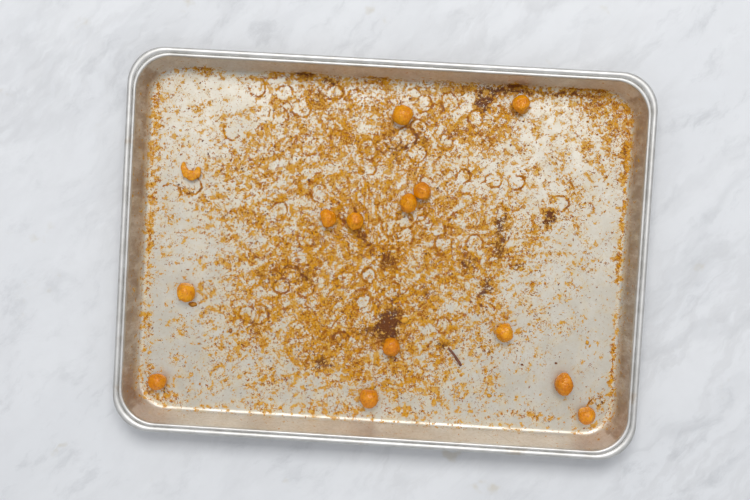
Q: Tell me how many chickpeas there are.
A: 13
